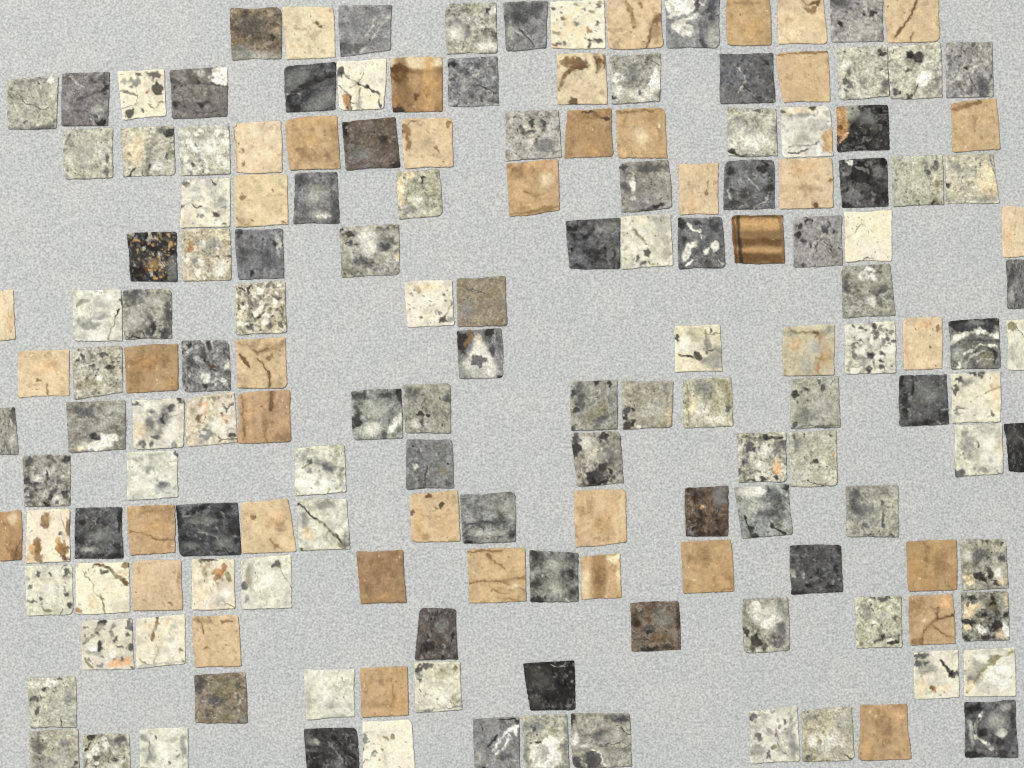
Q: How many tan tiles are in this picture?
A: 42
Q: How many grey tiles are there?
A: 86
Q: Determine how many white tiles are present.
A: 33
